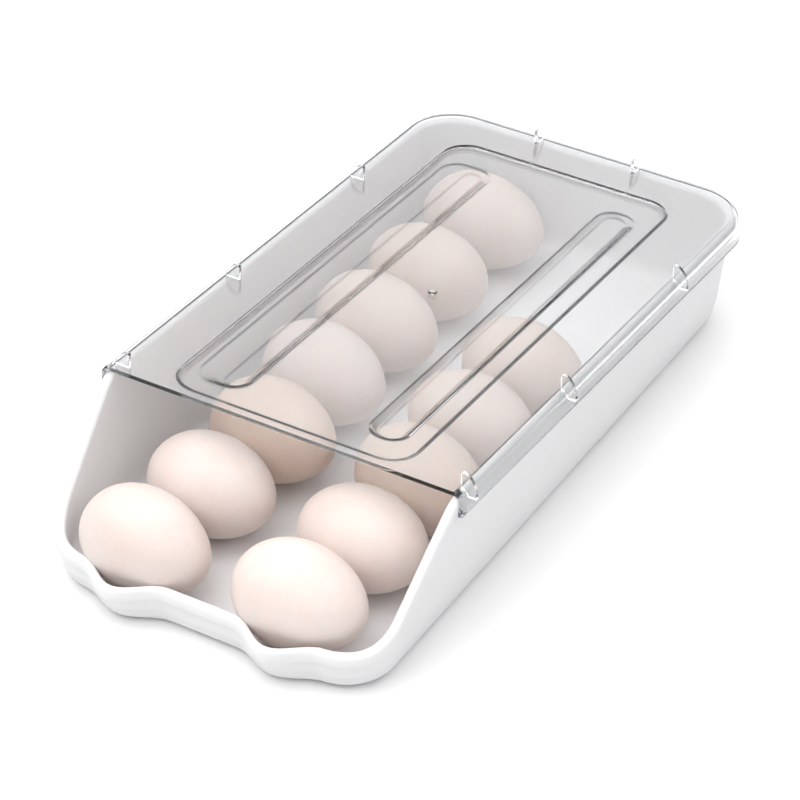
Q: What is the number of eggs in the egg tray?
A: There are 12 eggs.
